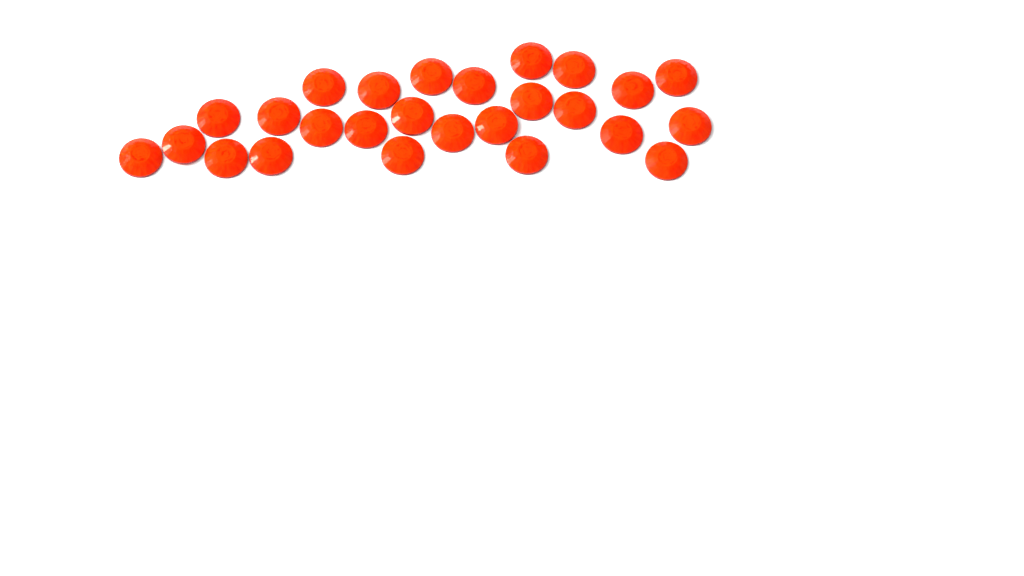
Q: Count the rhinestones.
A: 26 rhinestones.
